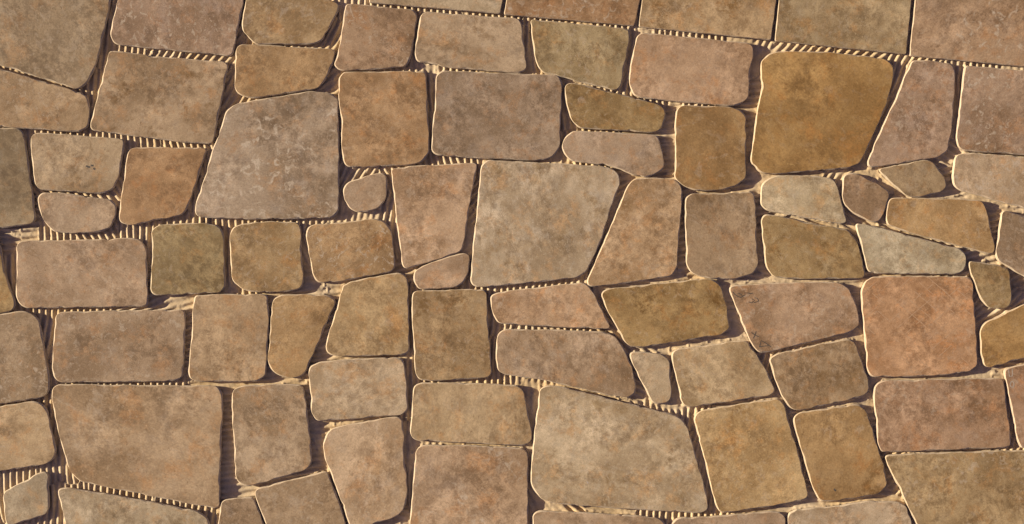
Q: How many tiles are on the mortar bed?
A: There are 83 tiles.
